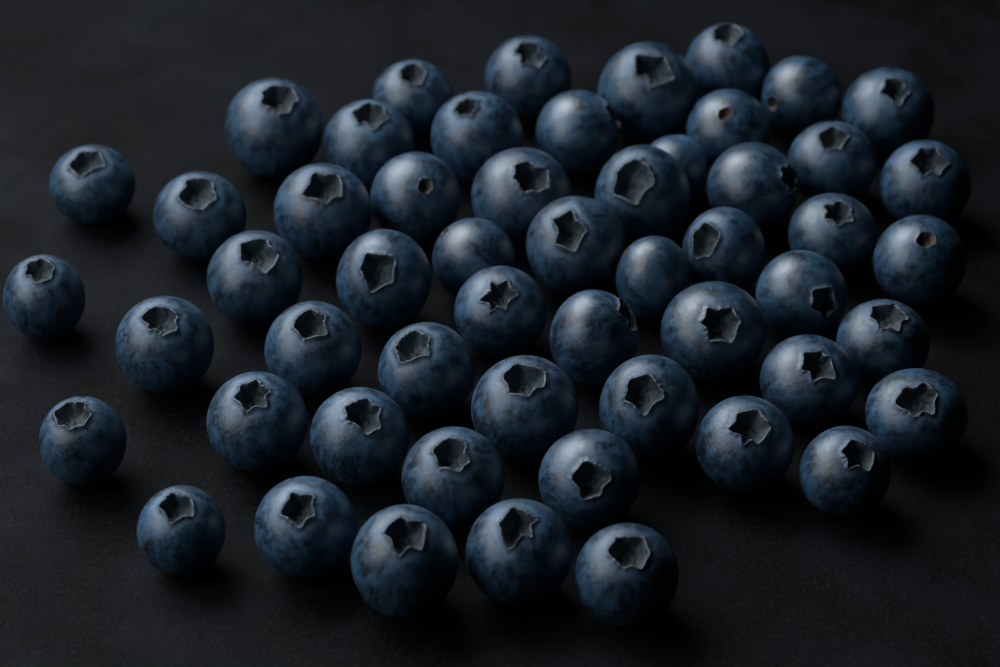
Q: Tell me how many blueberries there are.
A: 54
